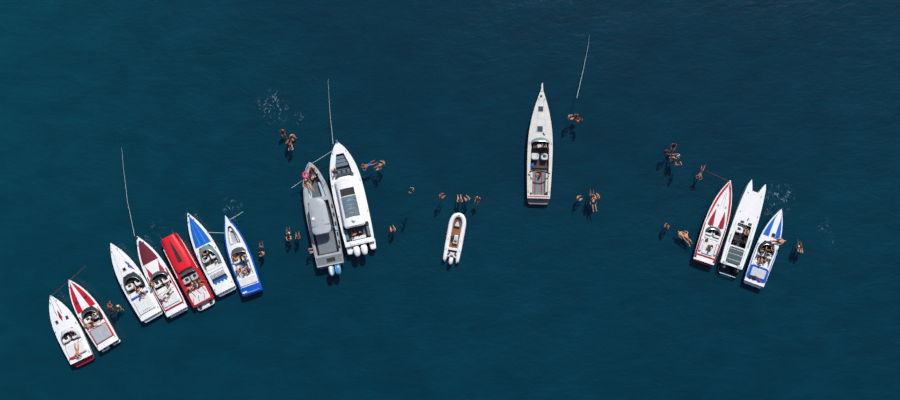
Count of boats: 14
